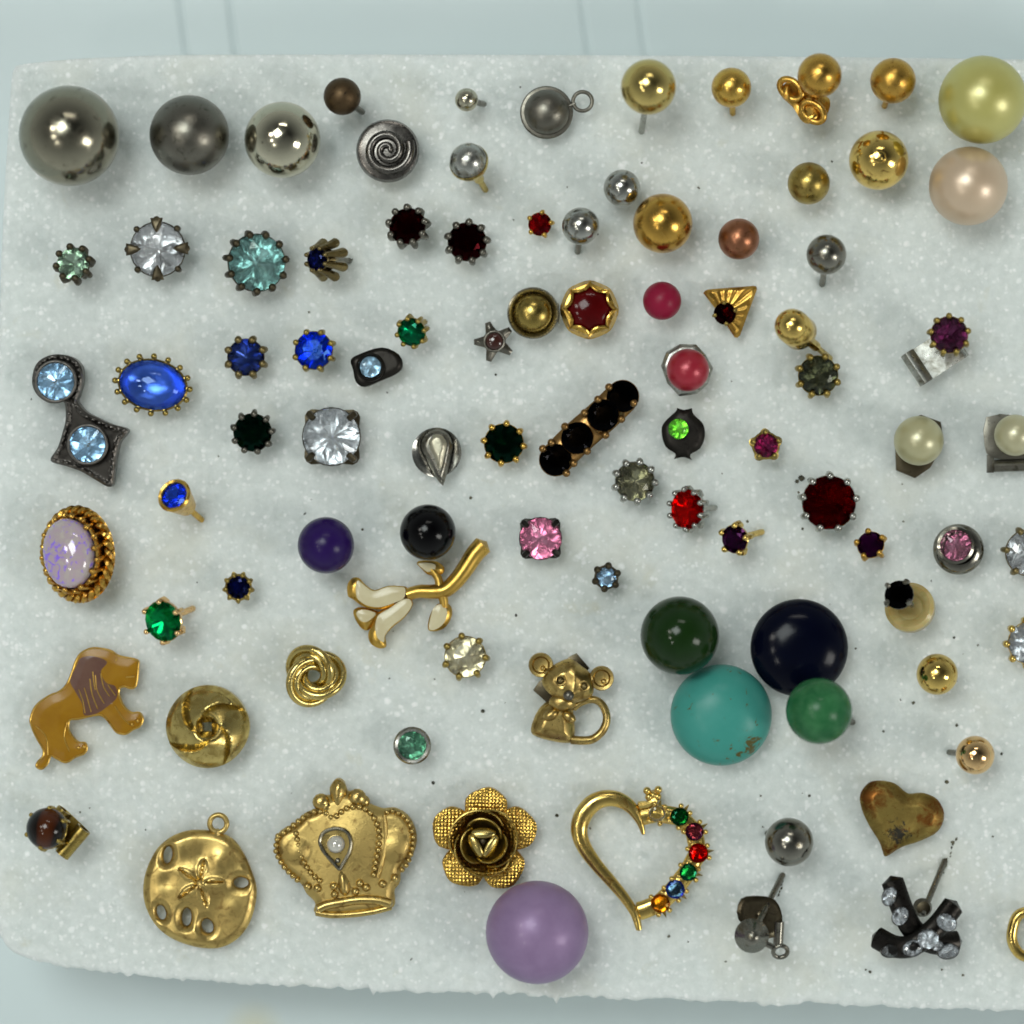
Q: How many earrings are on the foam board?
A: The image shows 93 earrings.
